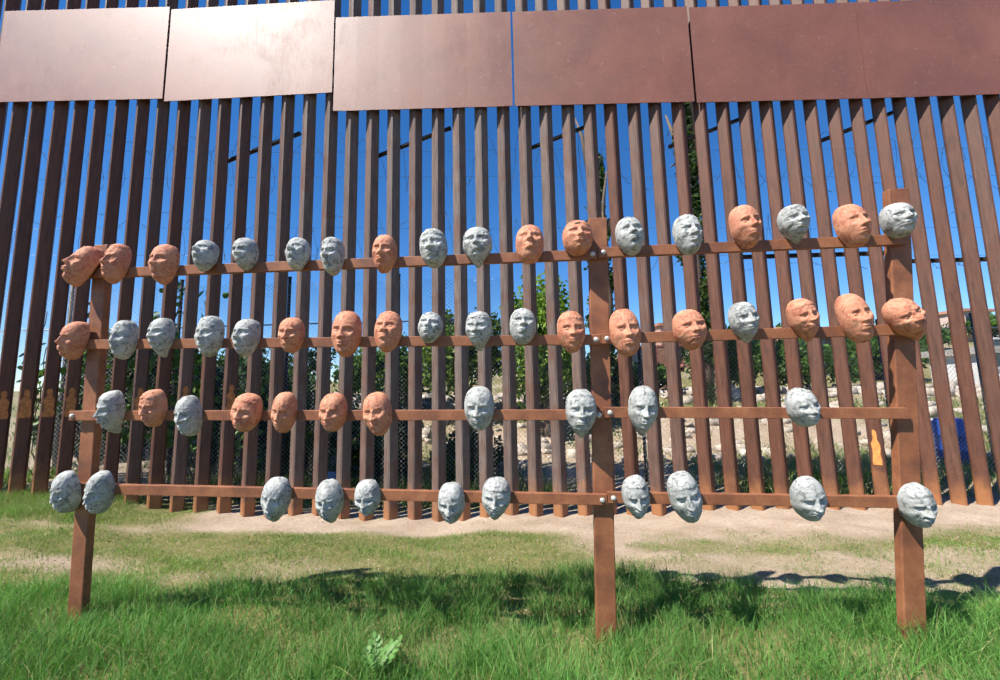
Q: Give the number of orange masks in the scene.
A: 23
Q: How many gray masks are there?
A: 35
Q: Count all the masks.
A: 58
